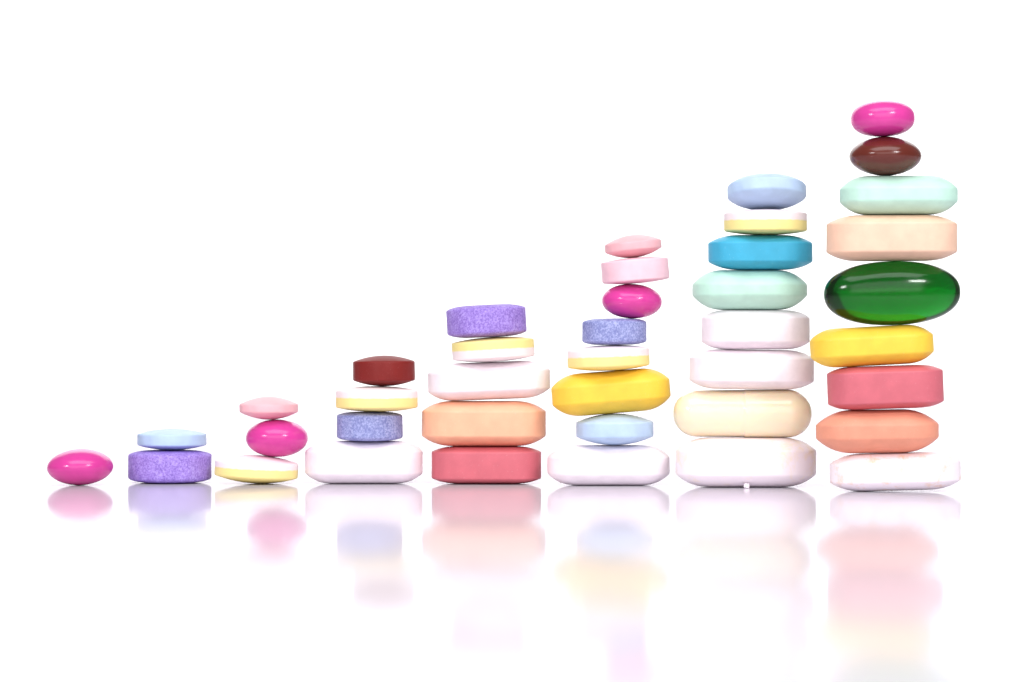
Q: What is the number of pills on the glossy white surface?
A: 40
